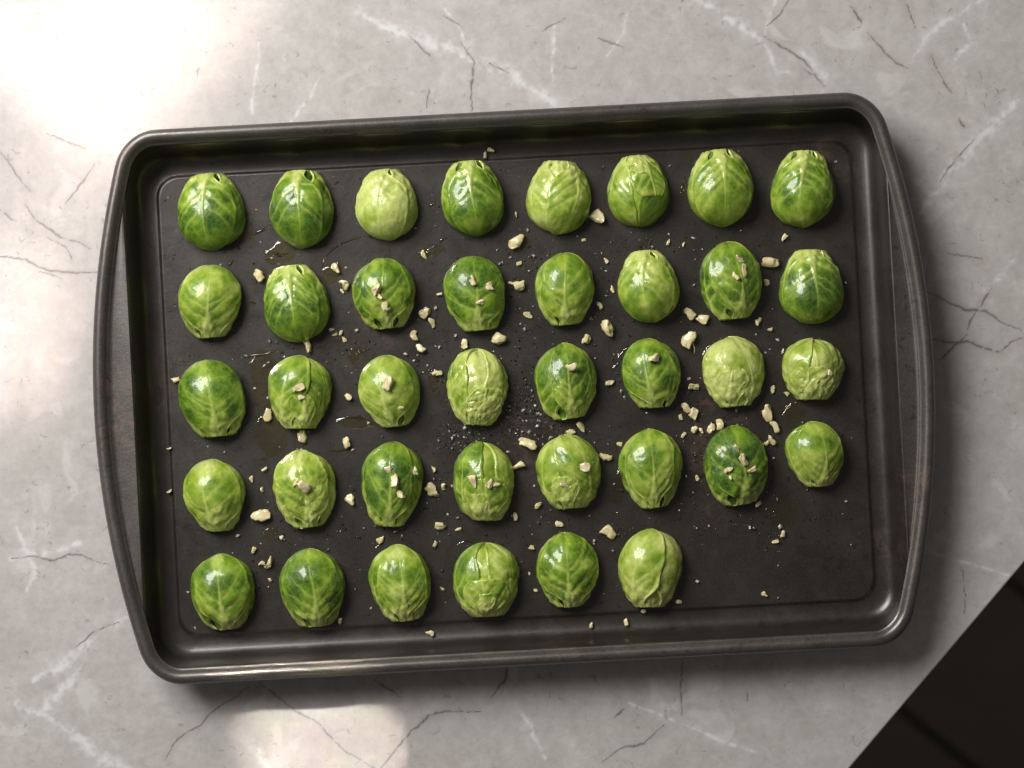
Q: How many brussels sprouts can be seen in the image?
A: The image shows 38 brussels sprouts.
